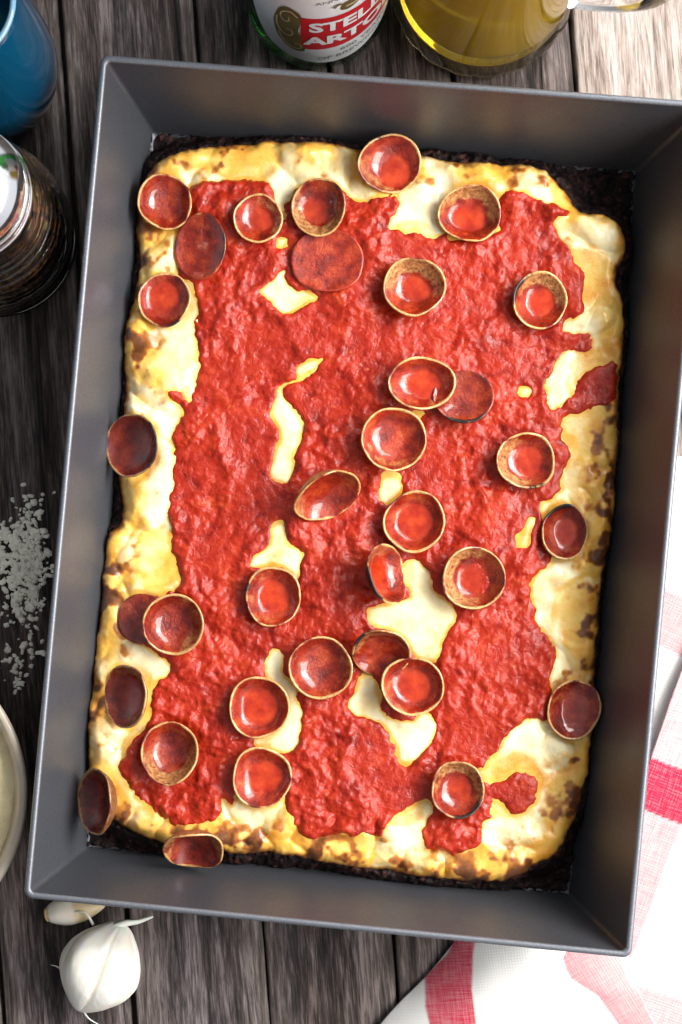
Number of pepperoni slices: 34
